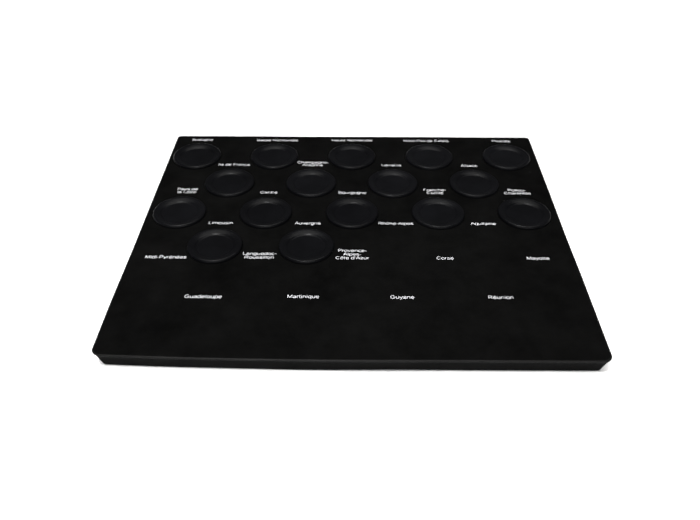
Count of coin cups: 16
